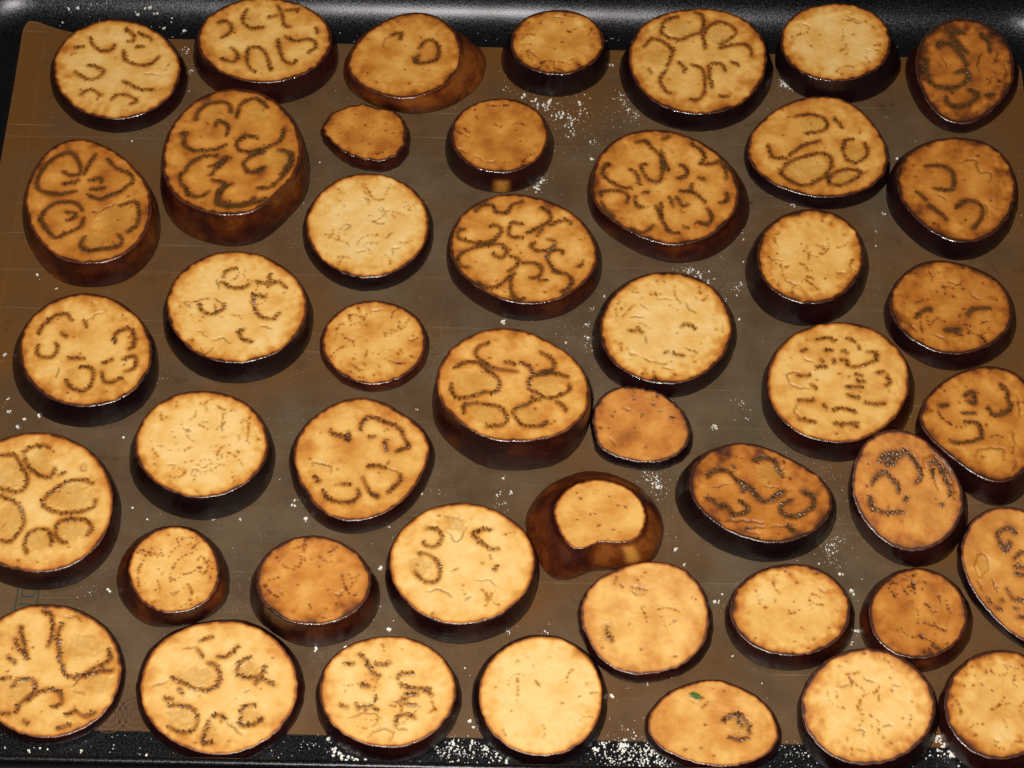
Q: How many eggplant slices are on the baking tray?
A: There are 46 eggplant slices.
